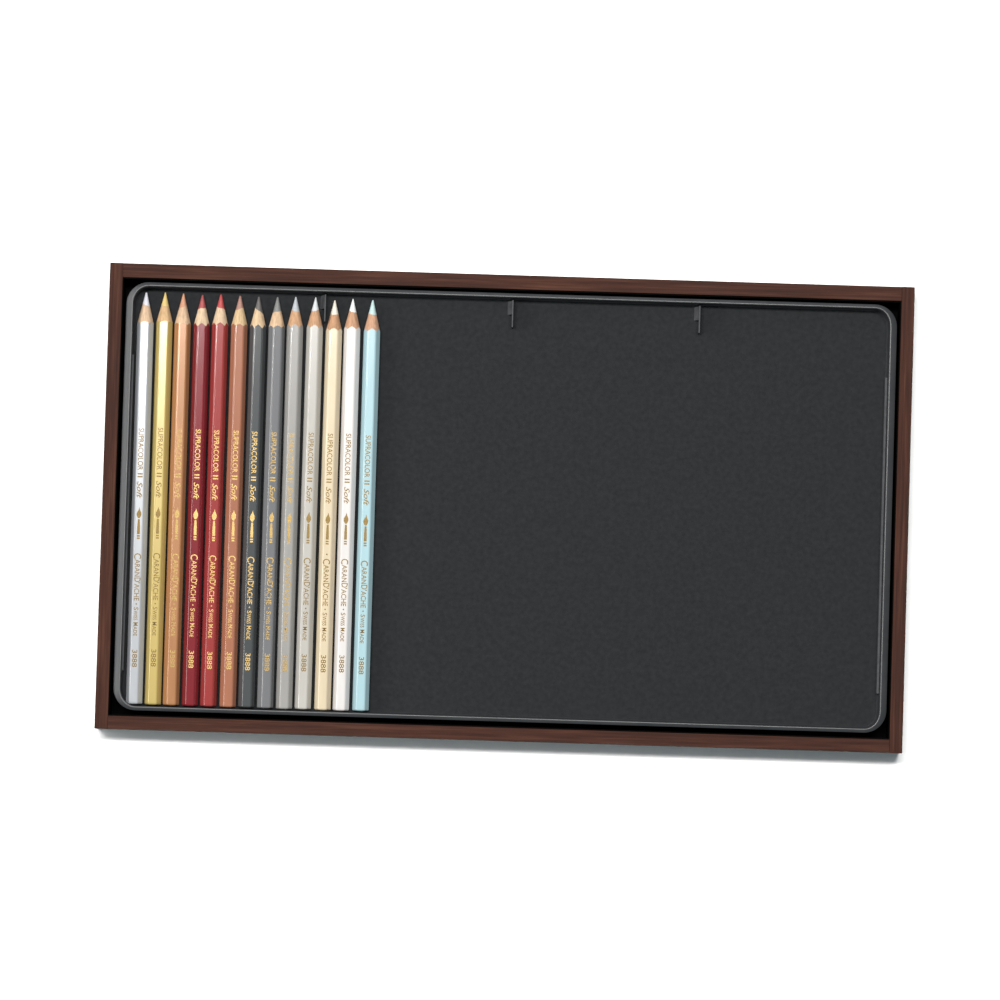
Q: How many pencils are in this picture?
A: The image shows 13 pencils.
